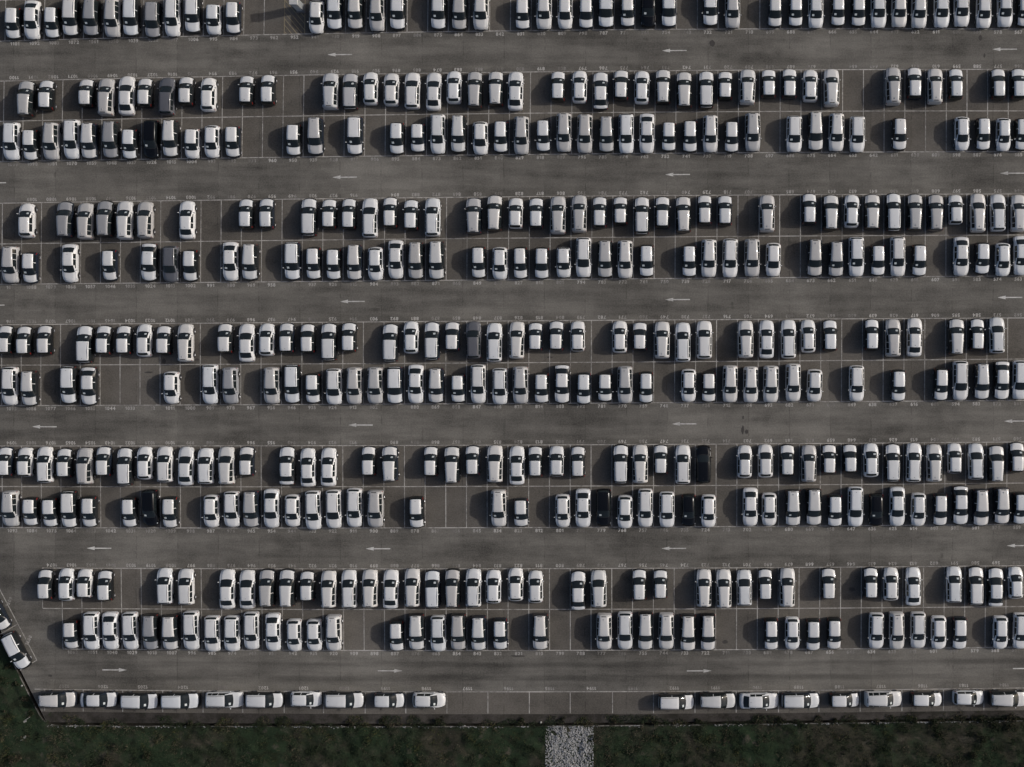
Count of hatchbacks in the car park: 199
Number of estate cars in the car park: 110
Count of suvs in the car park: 126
